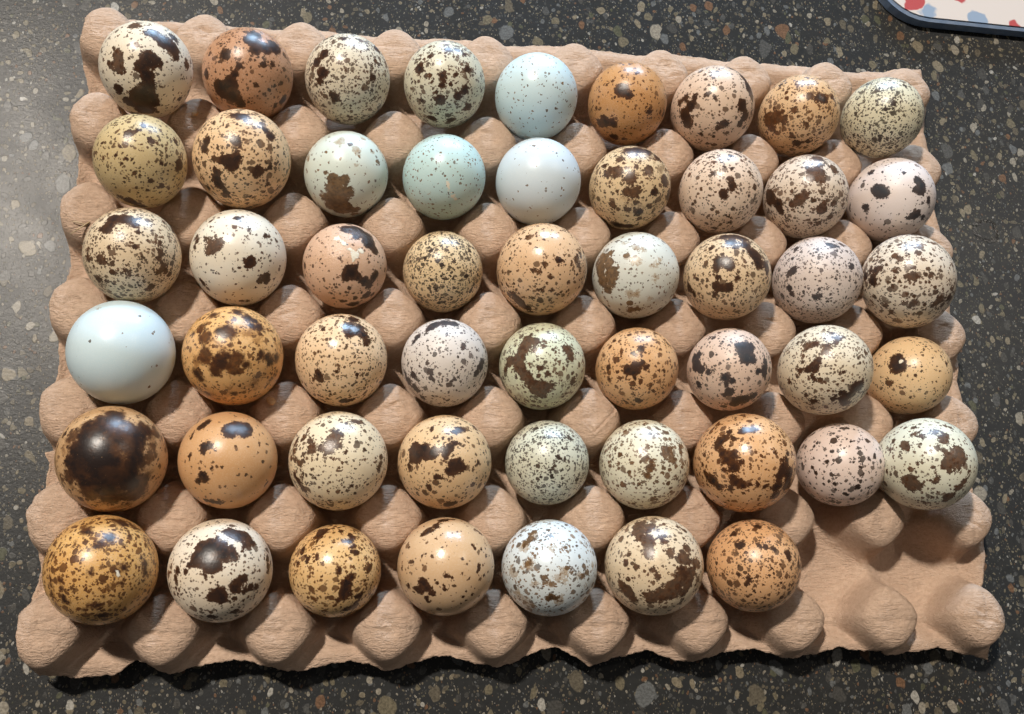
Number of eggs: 52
